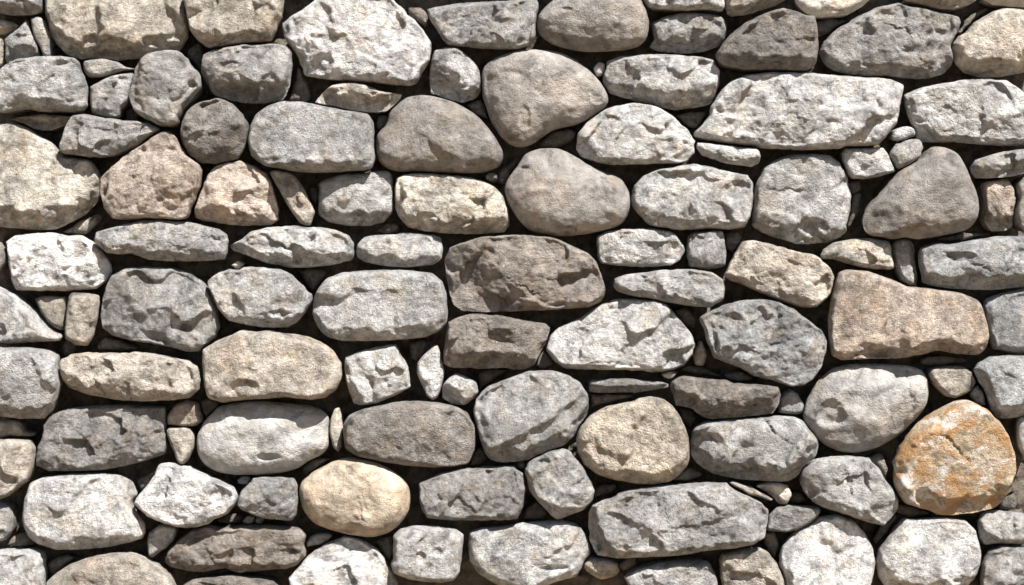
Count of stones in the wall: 188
